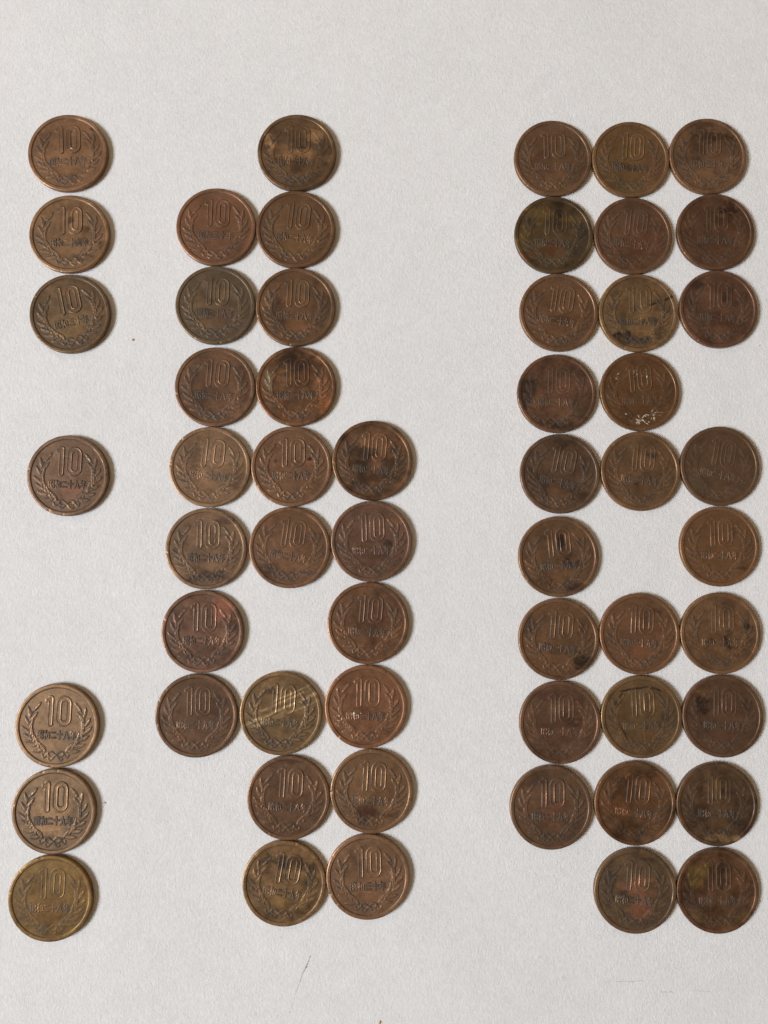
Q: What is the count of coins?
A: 56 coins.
